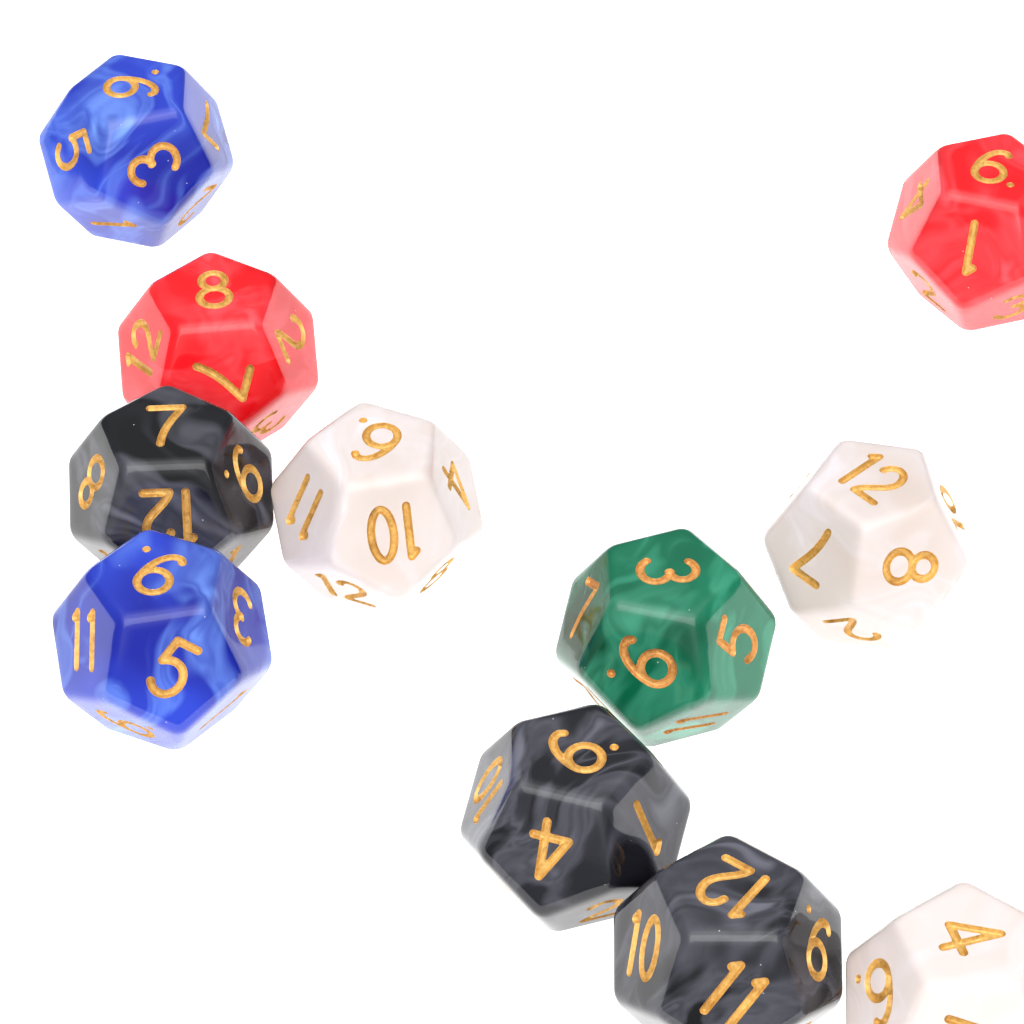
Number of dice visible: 11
